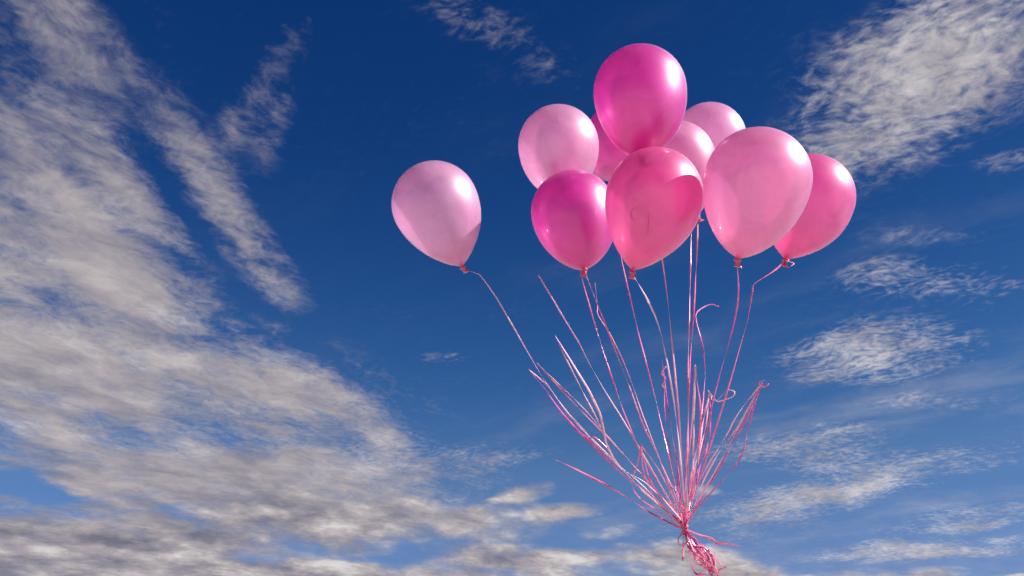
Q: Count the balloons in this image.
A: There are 10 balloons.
